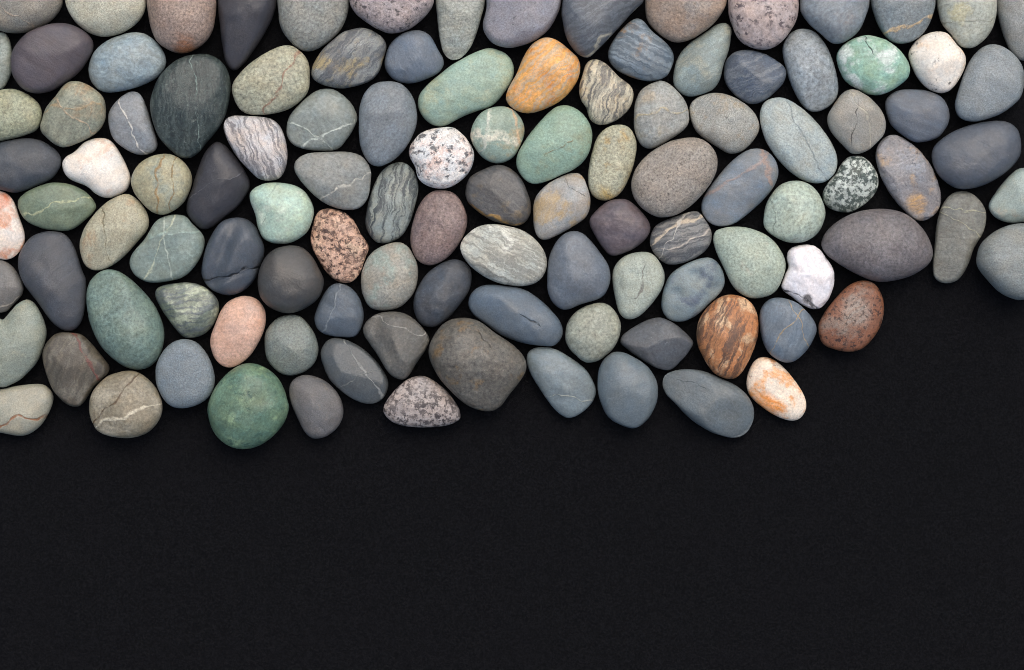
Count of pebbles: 112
